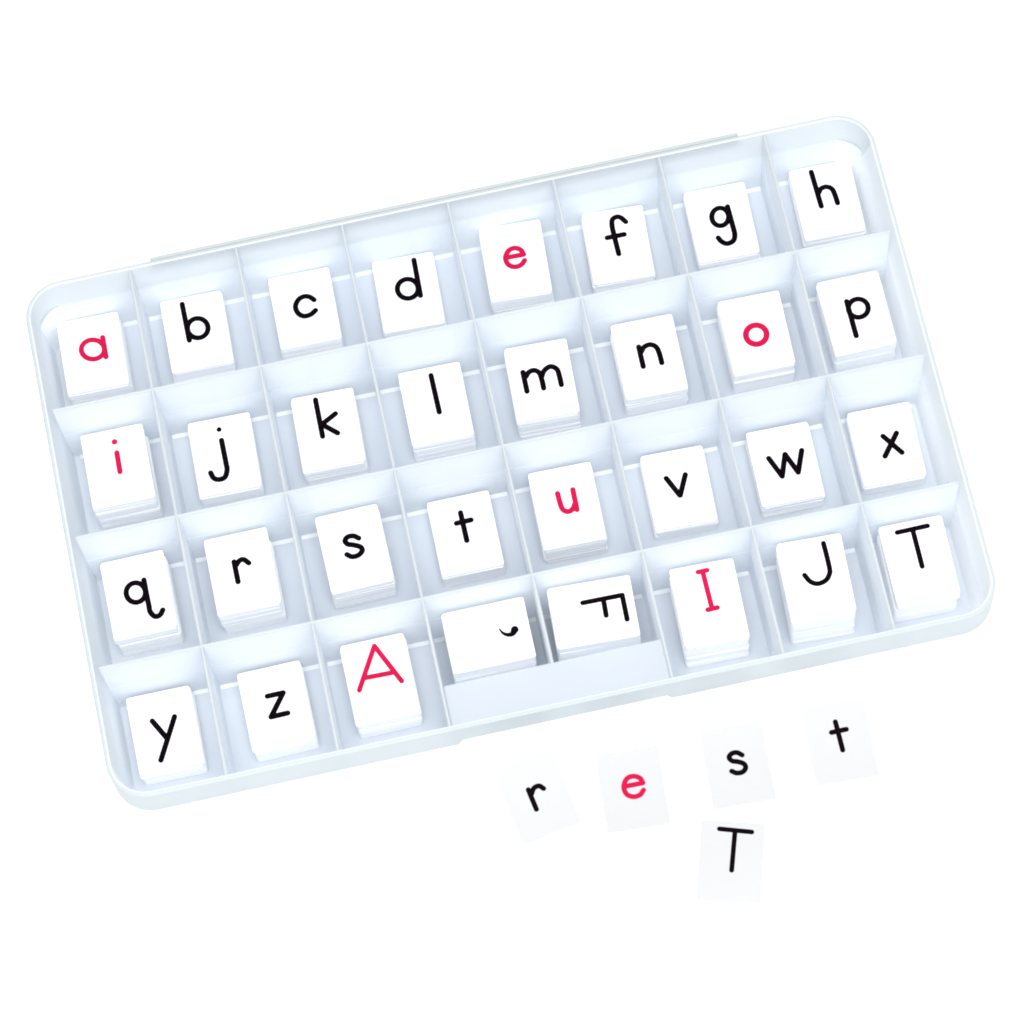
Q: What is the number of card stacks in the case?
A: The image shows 32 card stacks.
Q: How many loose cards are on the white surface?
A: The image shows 5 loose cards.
